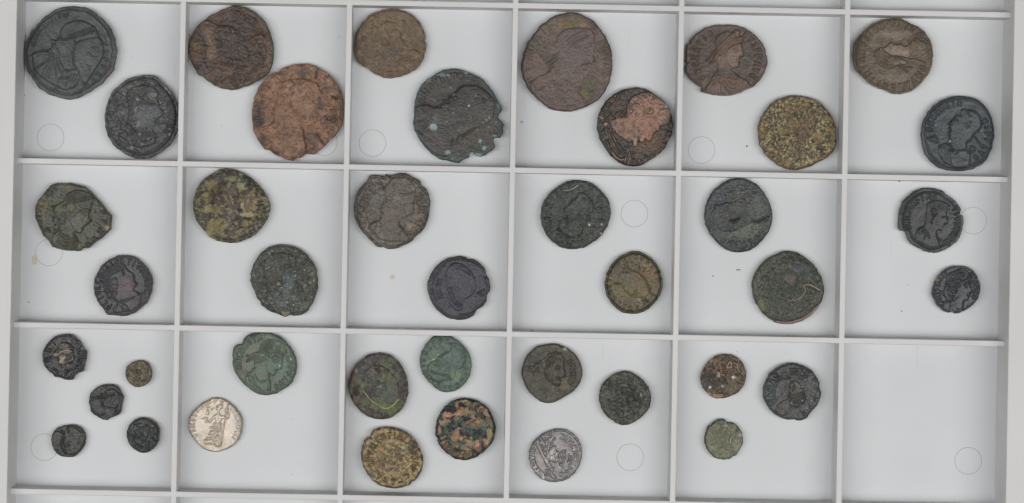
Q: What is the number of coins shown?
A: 41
